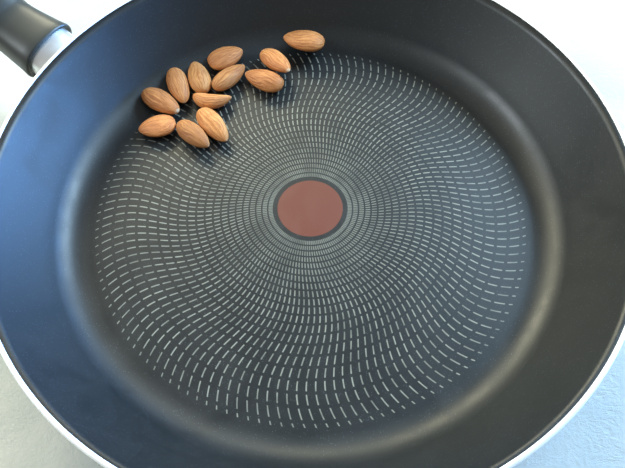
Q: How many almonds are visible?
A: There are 12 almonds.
